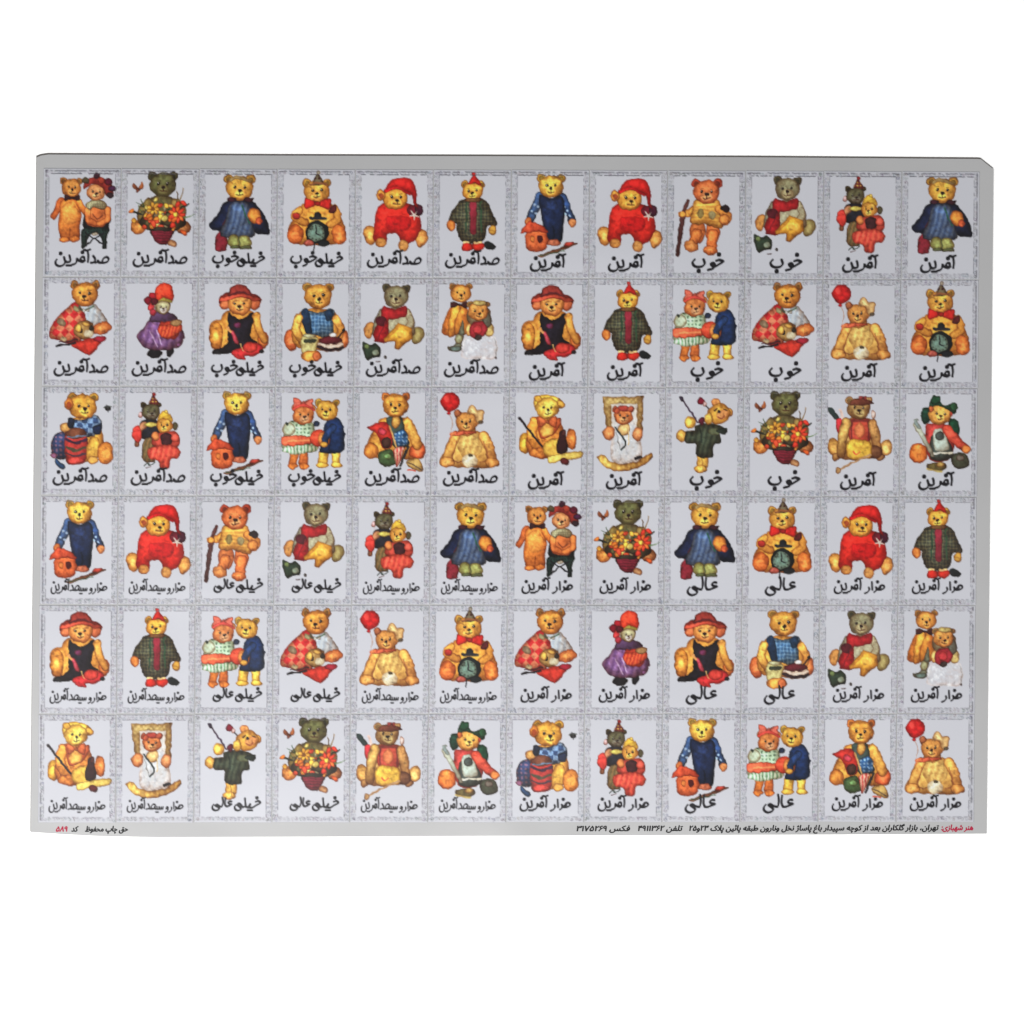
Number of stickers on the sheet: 72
